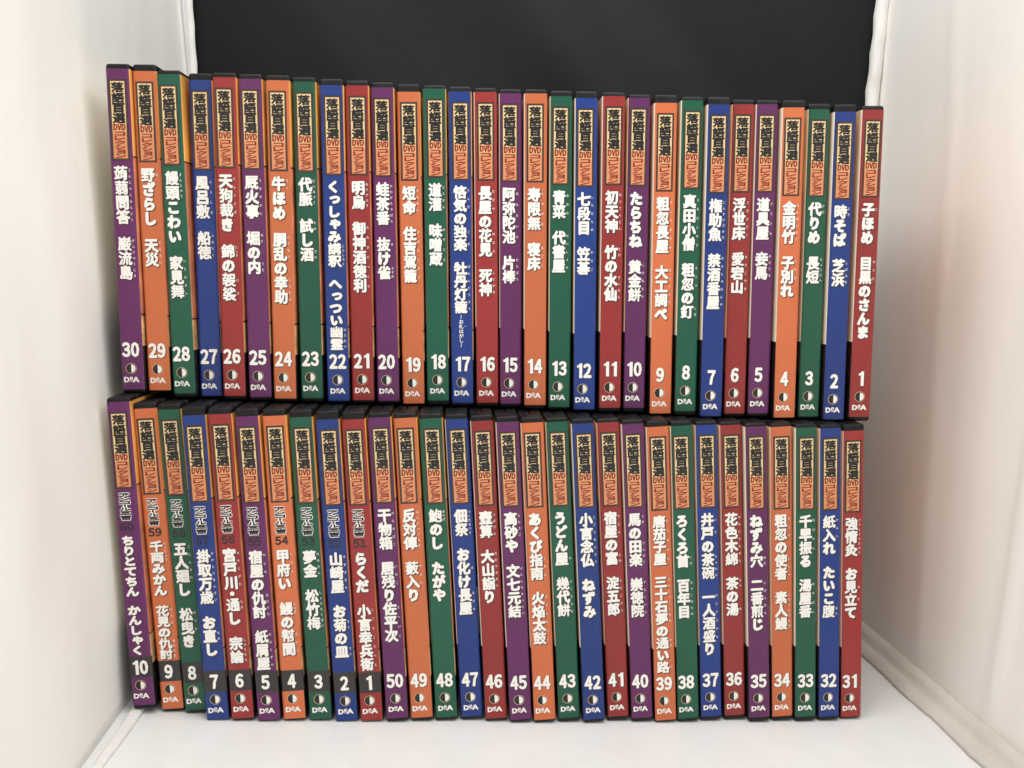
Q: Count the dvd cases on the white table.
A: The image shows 60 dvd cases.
